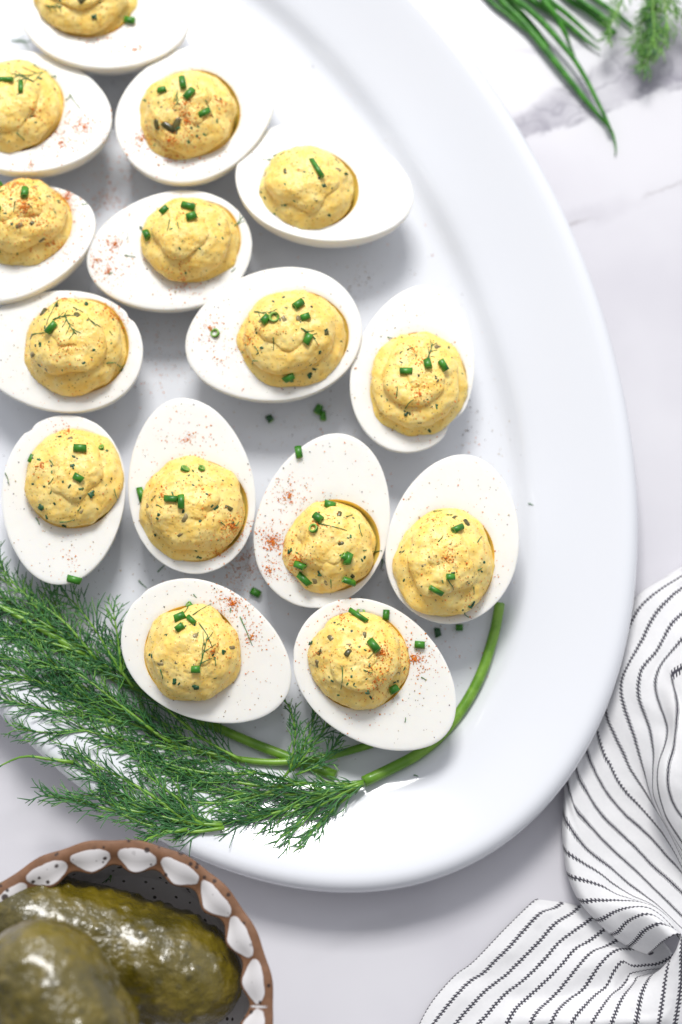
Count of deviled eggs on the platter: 15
